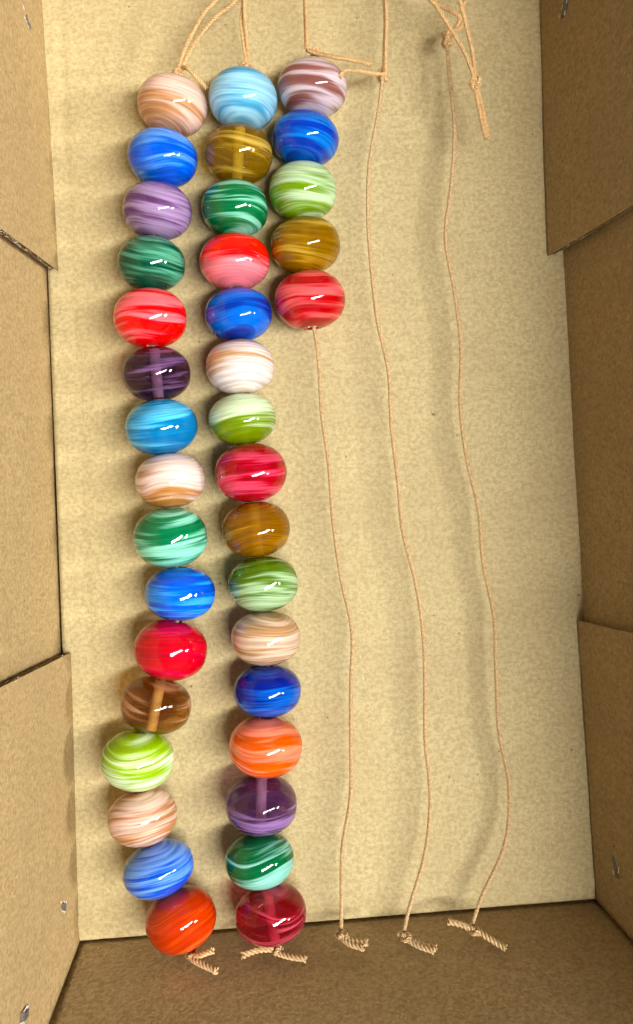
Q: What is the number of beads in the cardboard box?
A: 37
